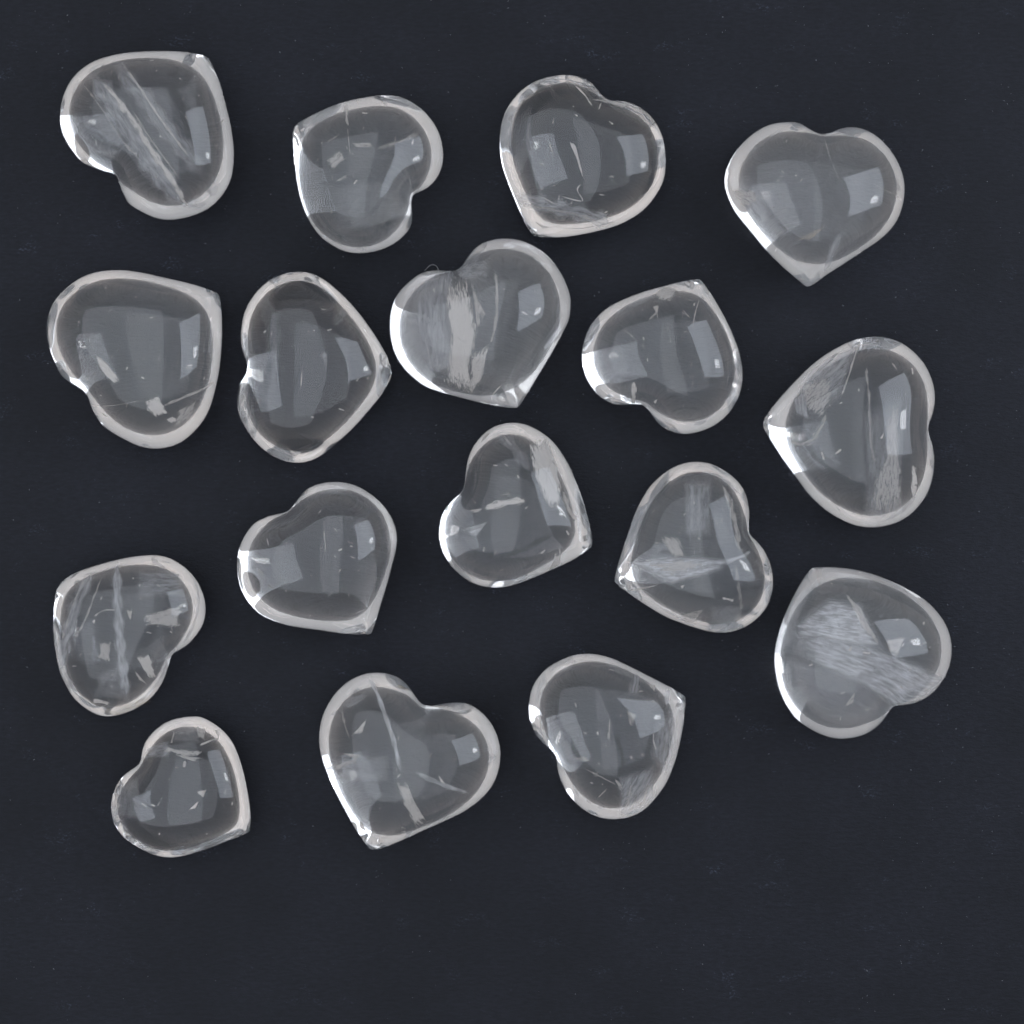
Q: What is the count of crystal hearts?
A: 17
